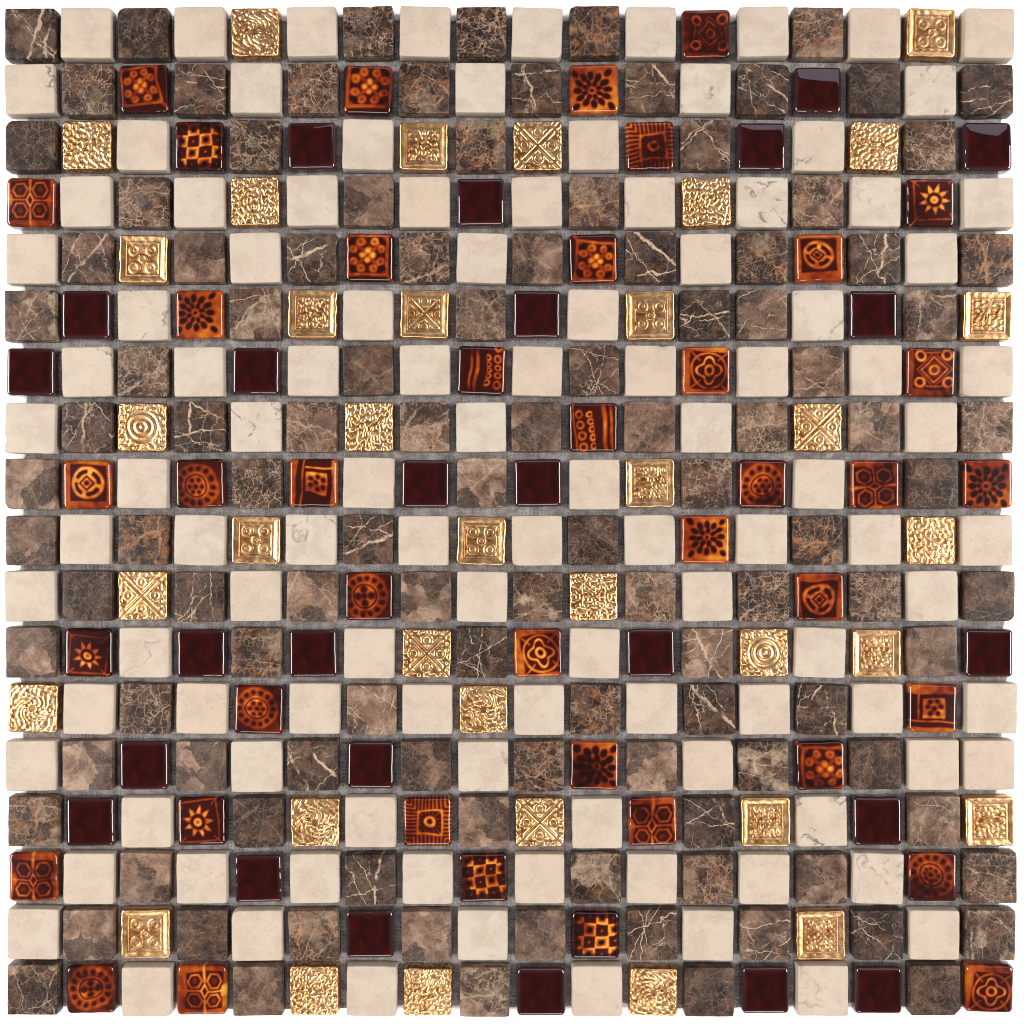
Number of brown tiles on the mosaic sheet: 114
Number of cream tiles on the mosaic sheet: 108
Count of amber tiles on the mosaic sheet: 41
